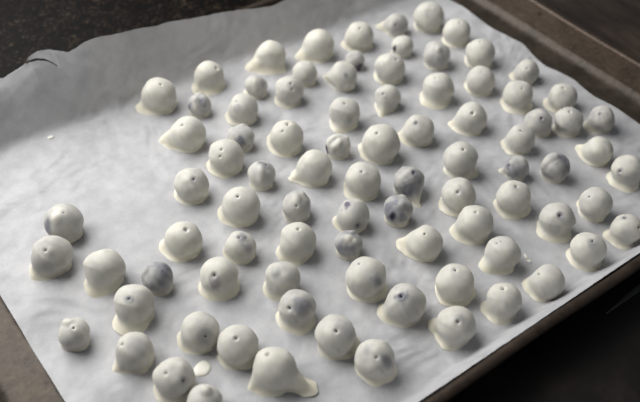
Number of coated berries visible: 88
